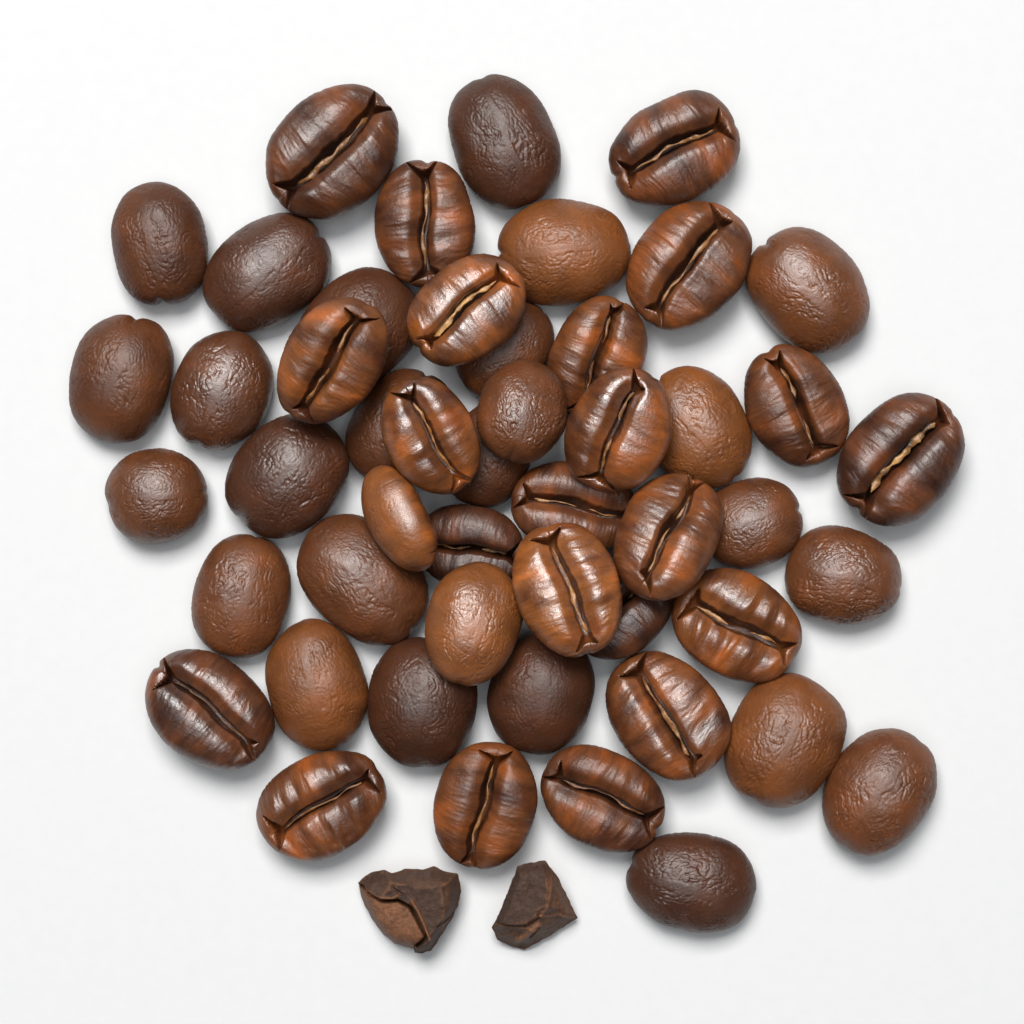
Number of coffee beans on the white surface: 49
